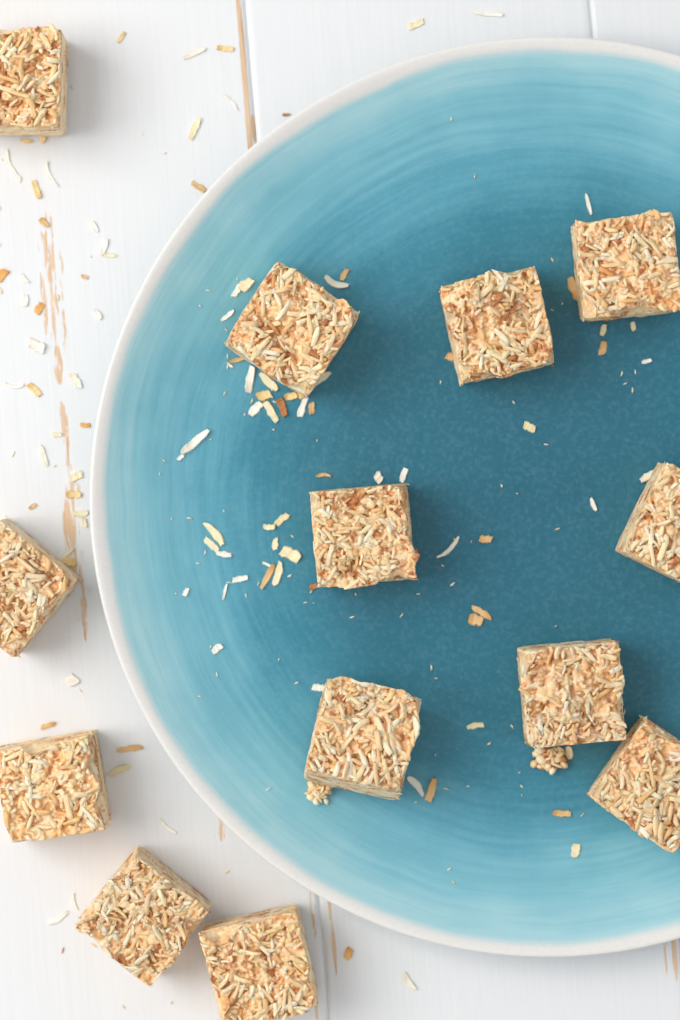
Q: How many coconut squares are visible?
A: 13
